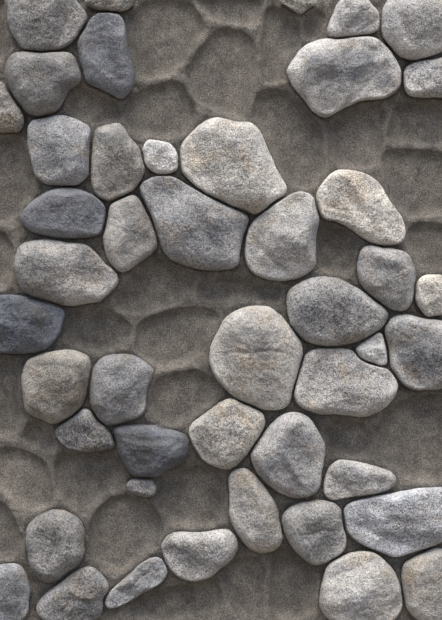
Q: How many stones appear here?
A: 46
